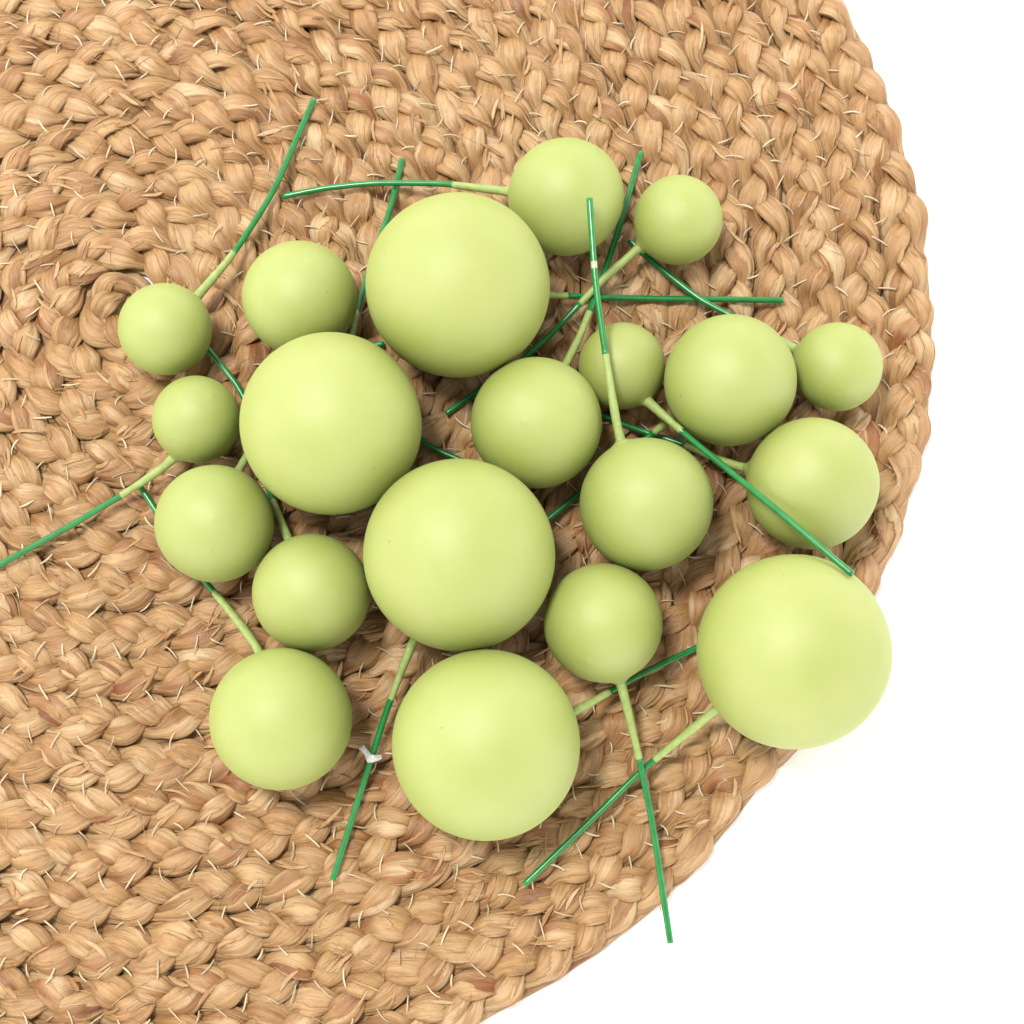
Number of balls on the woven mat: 20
